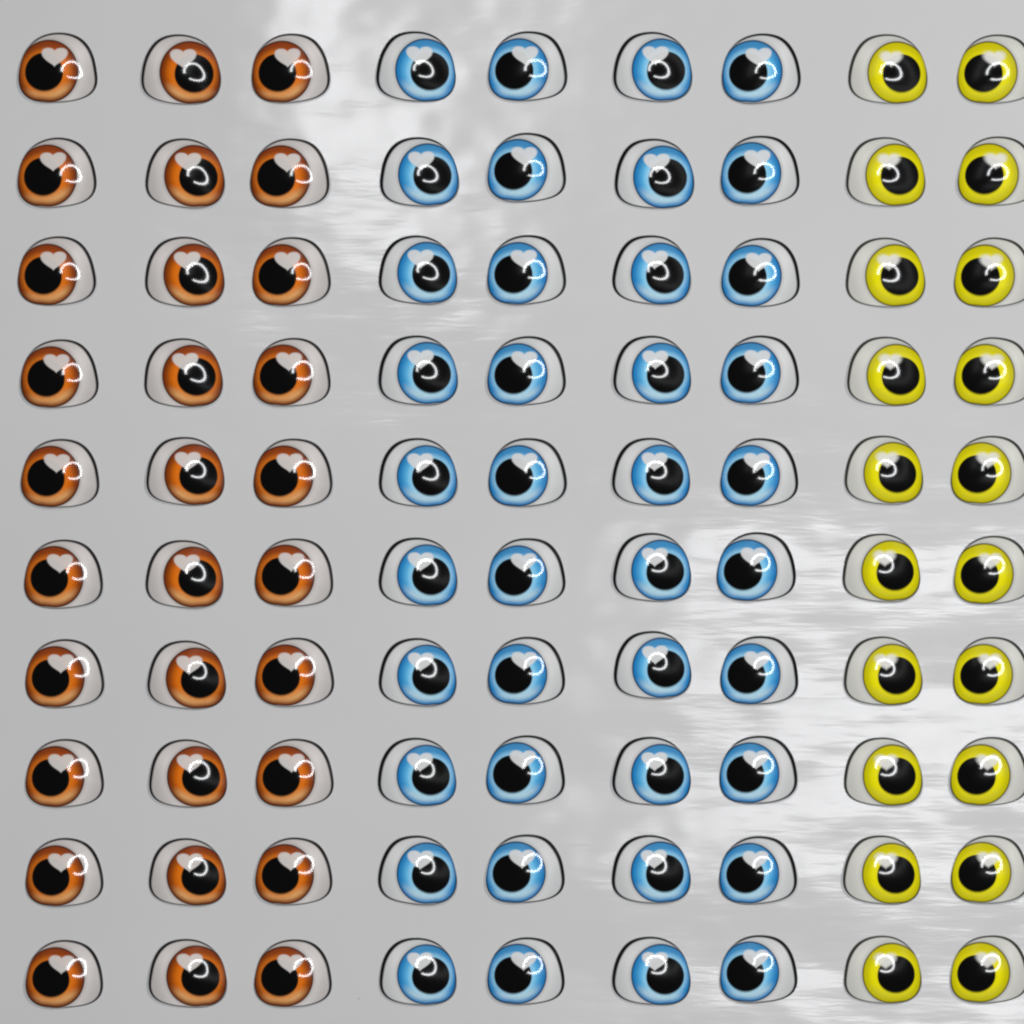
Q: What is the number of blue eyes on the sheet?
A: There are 40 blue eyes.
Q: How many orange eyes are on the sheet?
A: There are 30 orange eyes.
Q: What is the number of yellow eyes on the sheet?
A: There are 20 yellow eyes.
